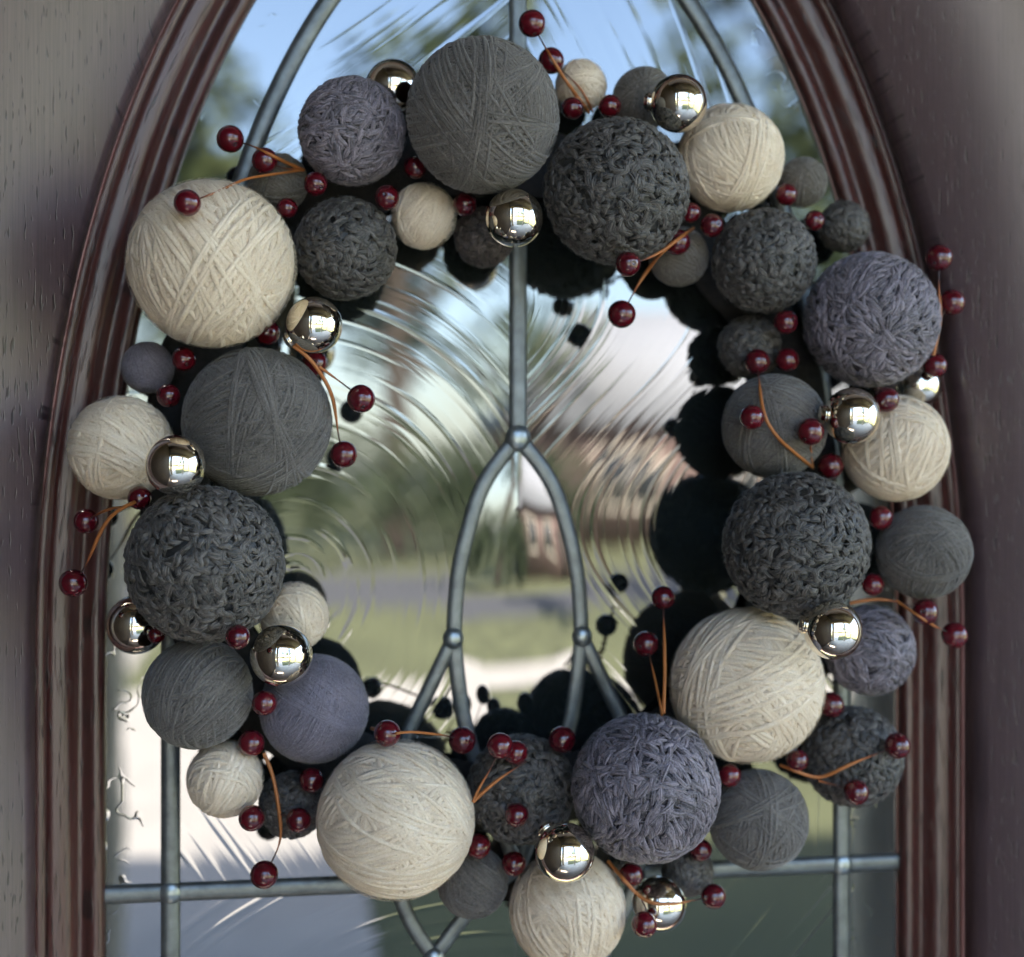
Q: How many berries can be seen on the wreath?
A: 69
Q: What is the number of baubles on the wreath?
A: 12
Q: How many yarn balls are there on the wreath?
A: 40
